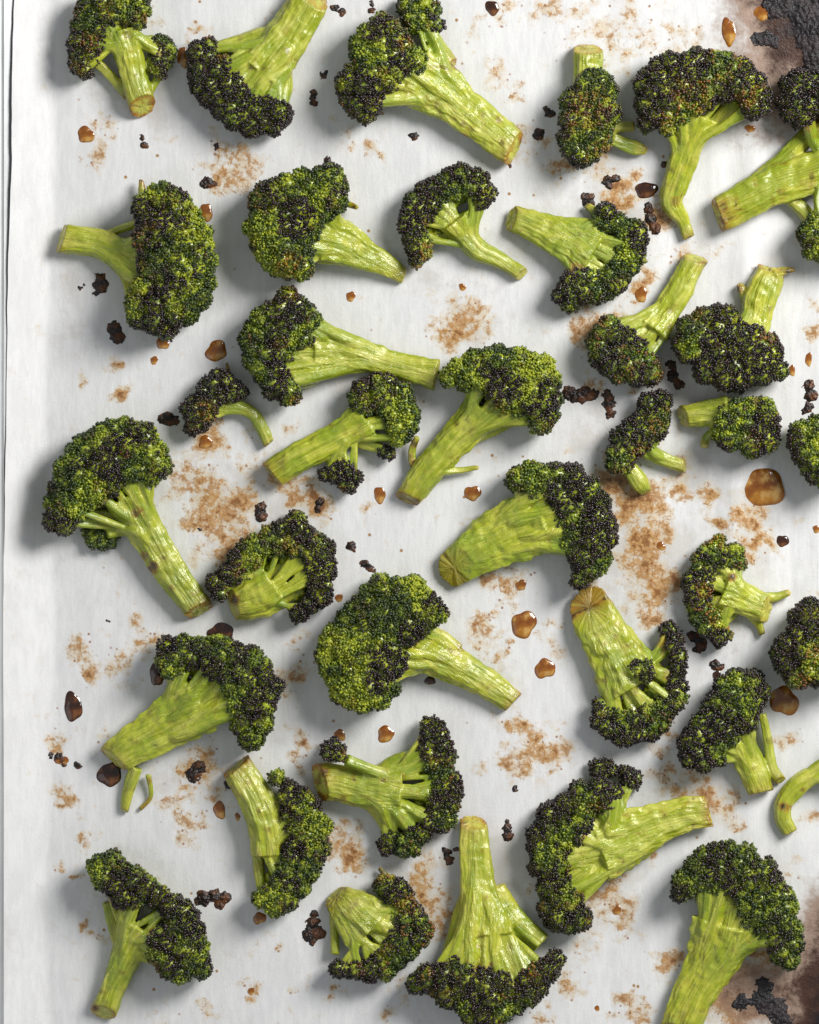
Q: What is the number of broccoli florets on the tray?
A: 36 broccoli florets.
